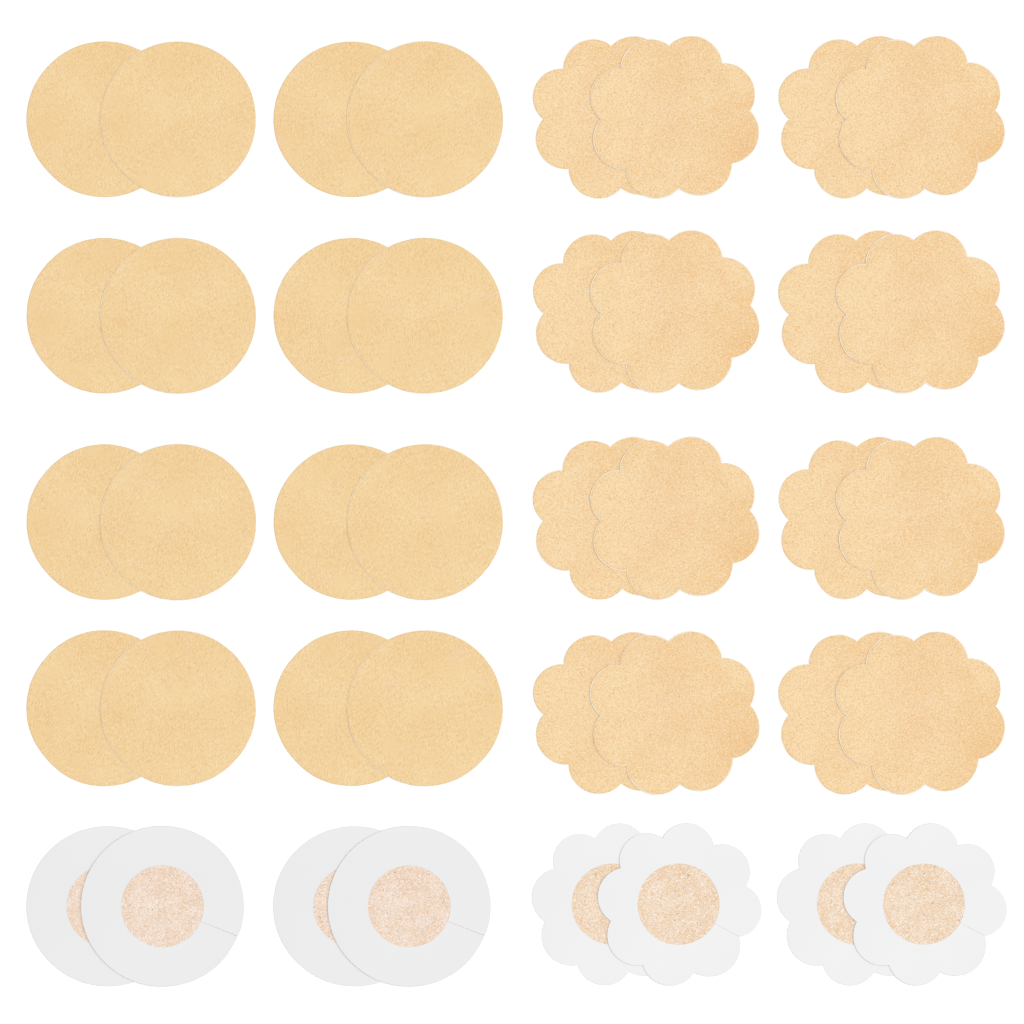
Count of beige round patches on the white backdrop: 16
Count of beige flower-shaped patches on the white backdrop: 16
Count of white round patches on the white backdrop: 4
